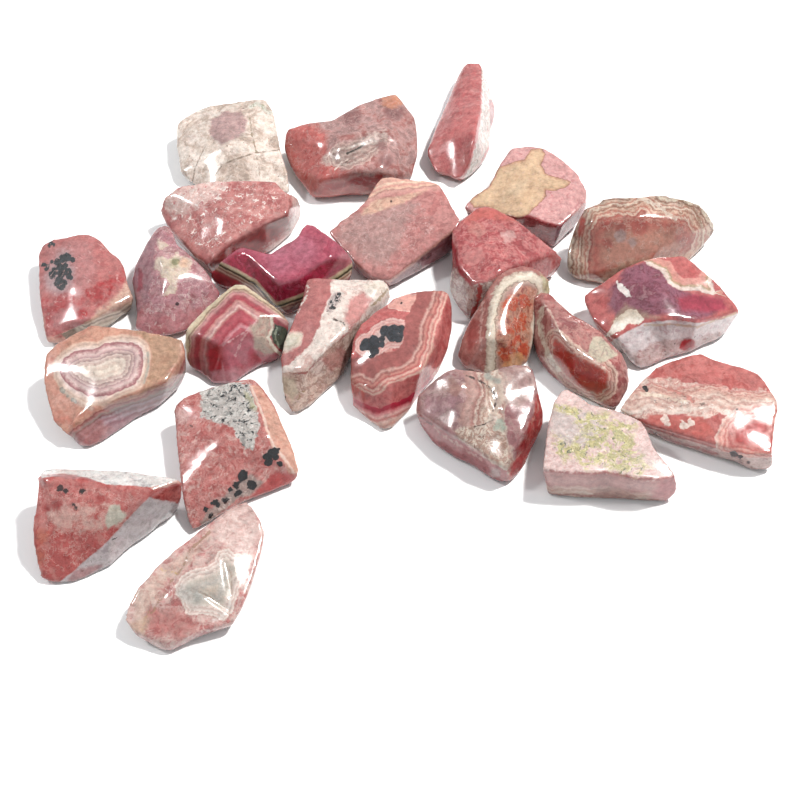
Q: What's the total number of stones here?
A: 24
